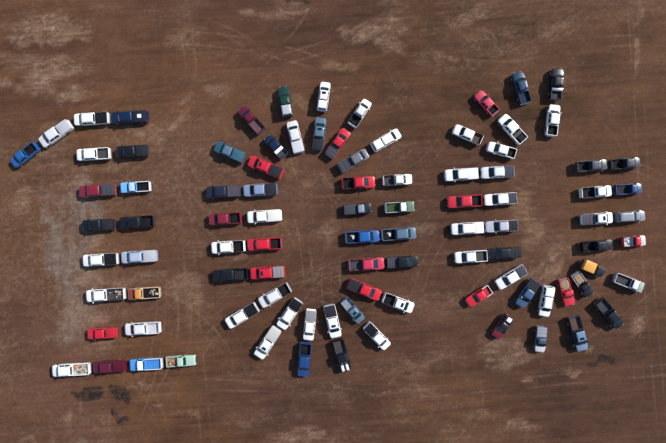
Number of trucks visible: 95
